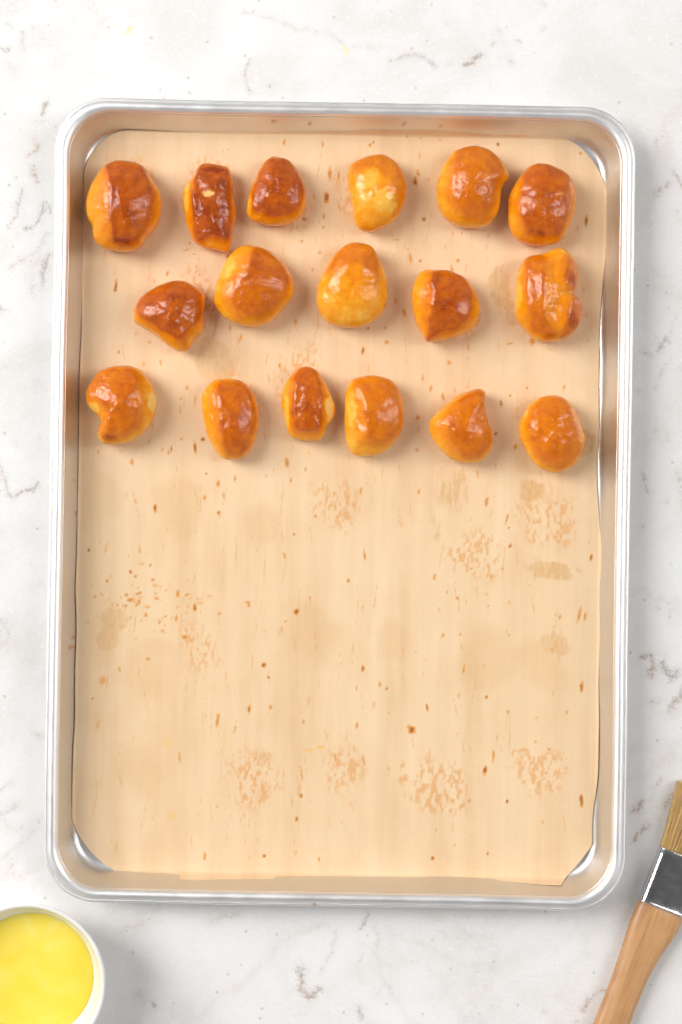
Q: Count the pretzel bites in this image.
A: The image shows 17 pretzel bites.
